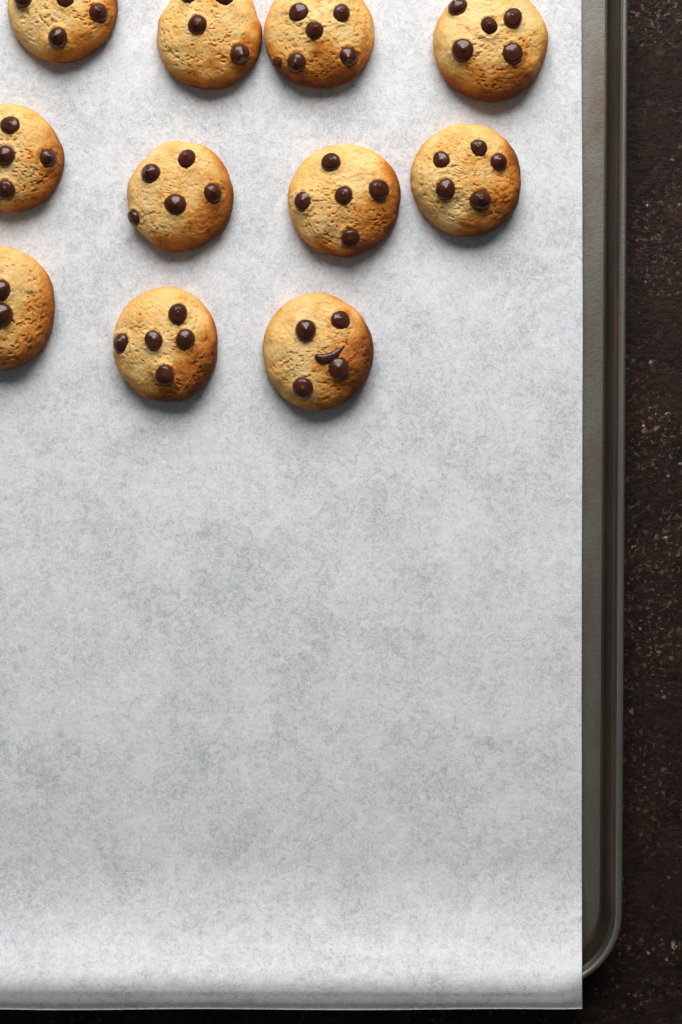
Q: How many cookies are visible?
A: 11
